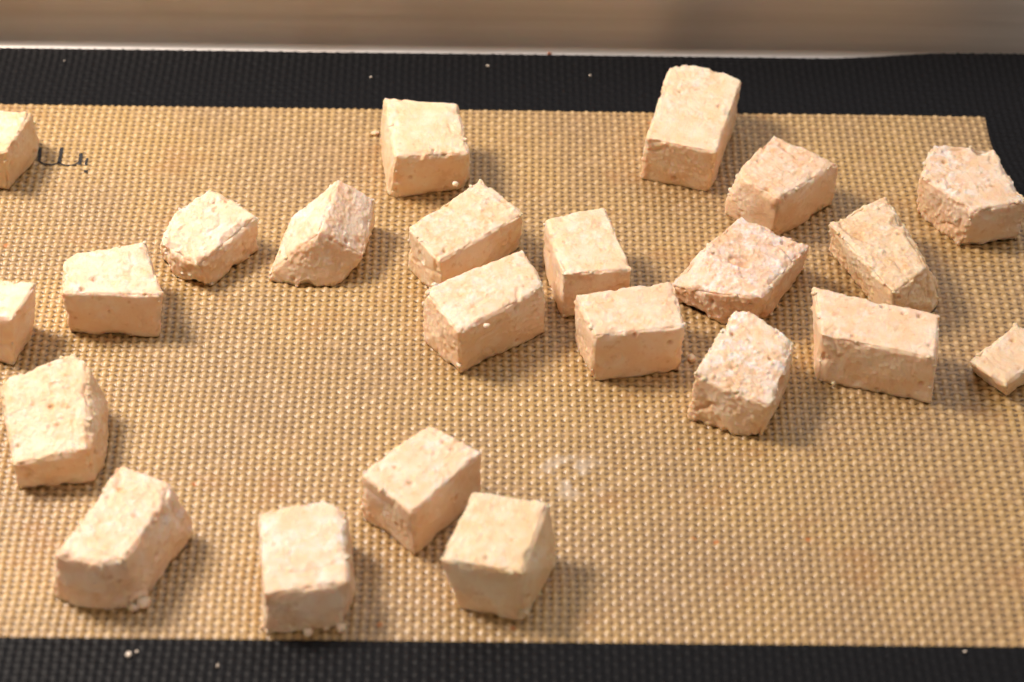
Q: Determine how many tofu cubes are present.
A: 23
